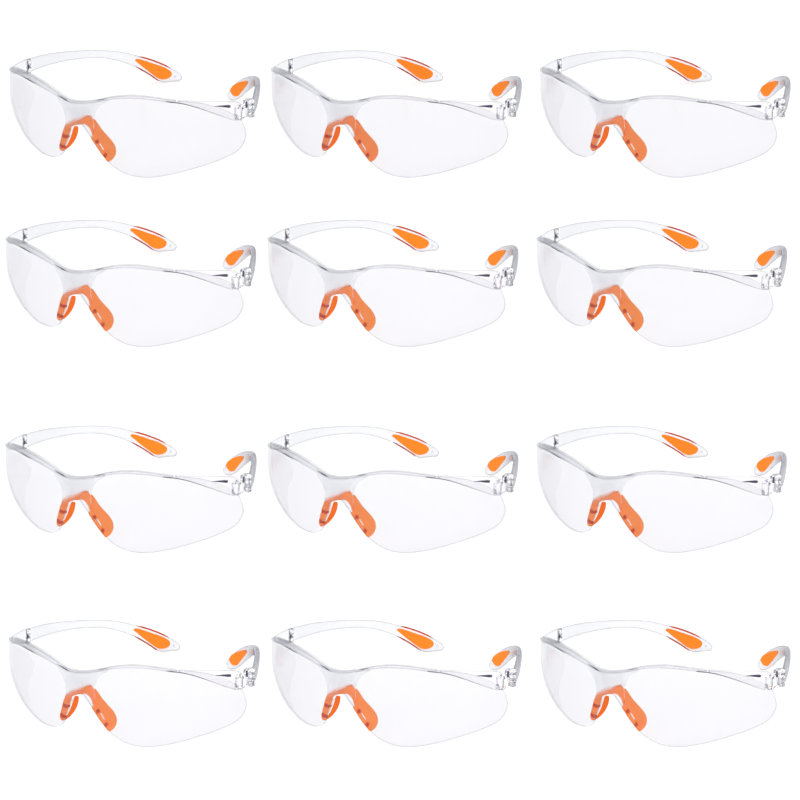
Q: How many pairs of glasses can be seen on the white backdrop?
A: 12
